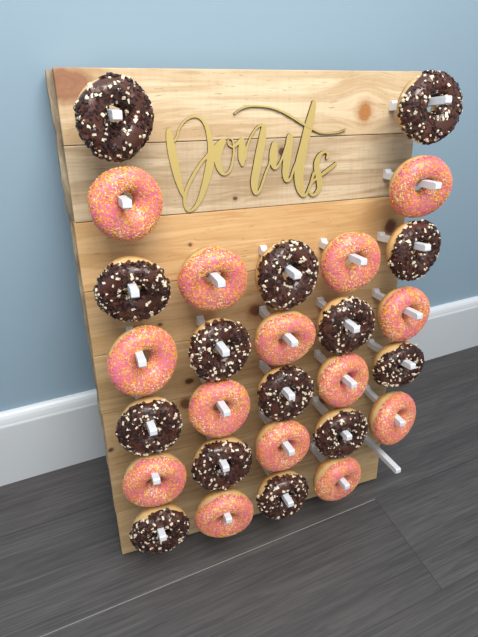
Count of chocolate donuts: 14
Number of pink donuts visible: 14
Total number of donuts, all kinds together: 28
